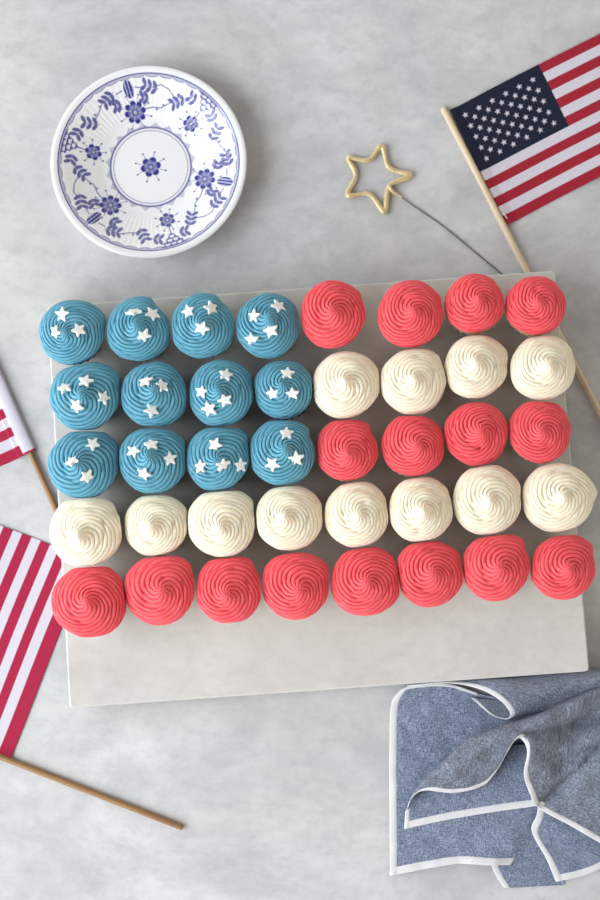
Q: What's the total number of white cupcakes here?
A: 12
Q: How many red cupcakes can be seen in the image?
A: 16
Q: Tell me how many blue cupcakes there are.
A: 12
